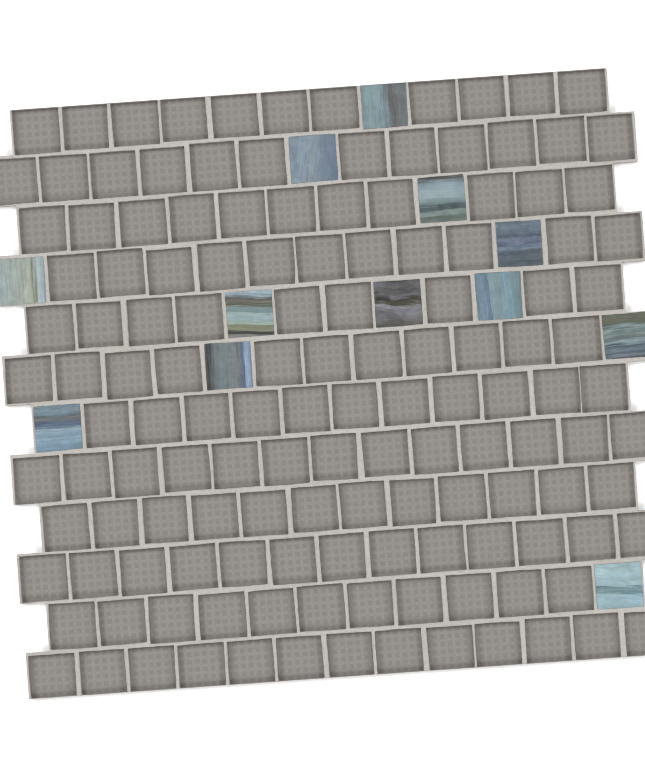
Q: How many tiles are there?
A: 12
